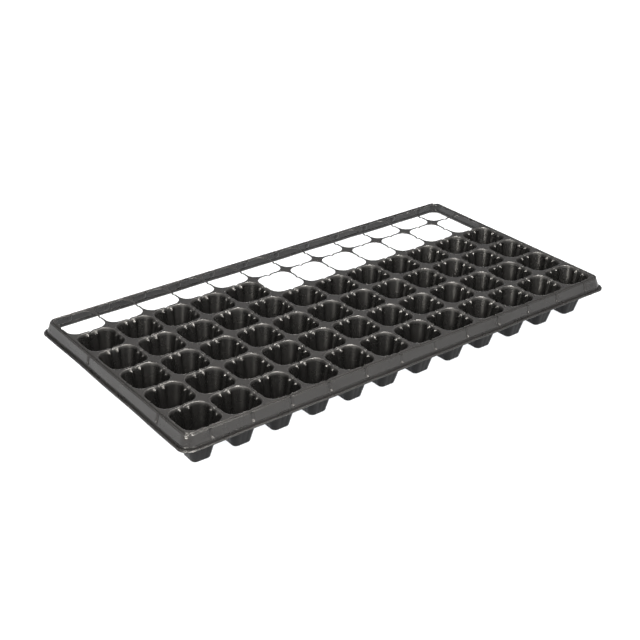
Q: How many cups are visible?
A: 53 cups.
